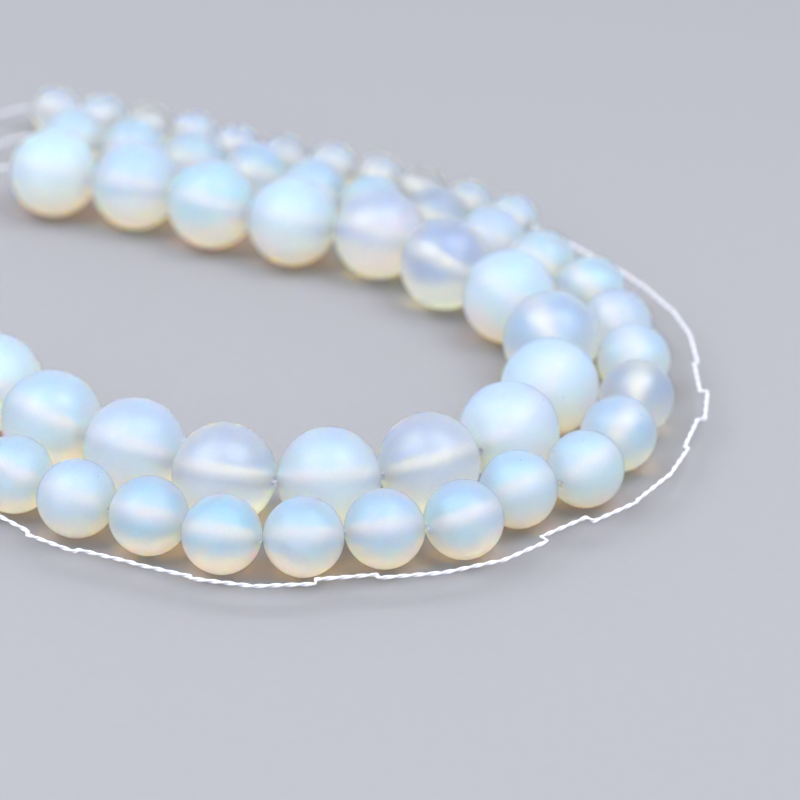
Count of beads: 50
